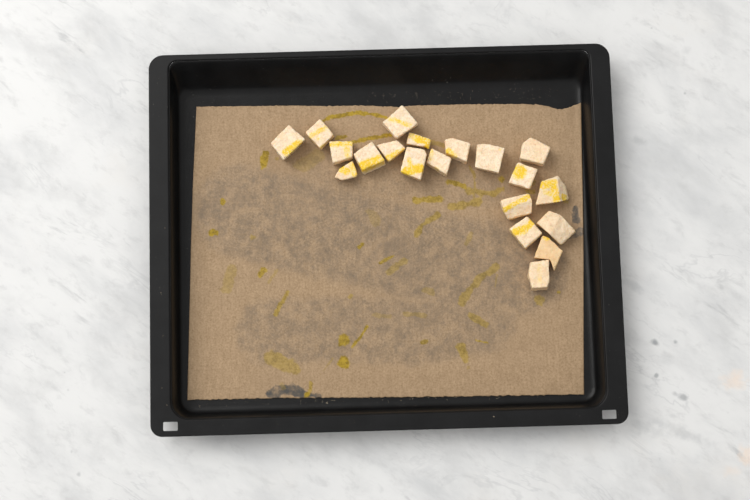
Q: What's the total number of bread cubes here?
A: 20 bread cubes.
